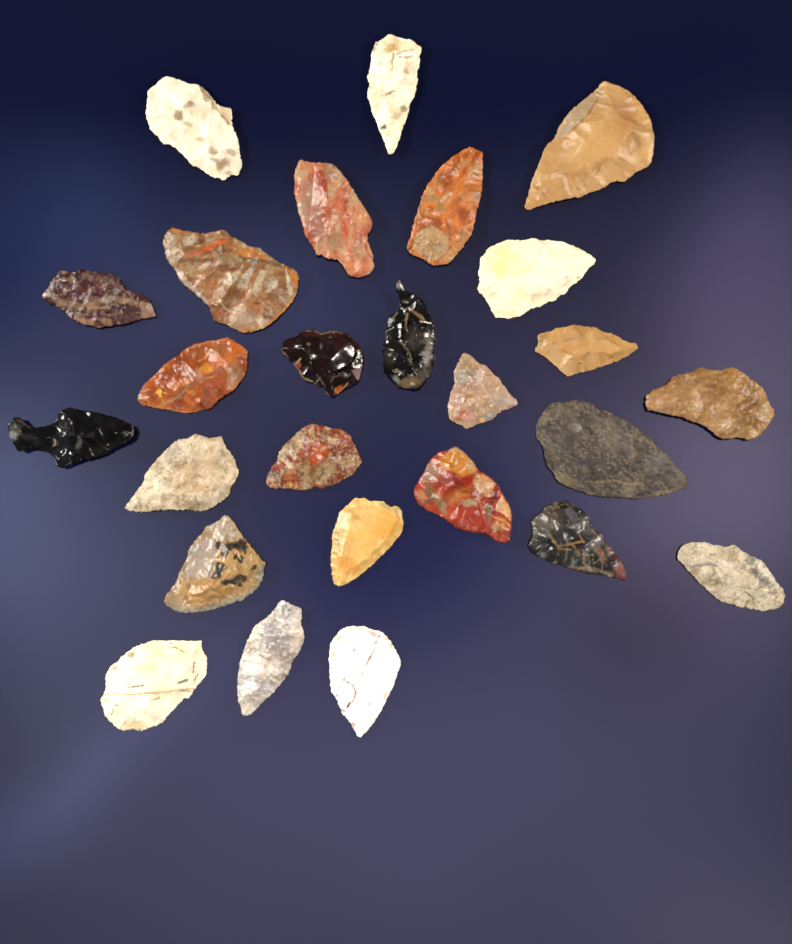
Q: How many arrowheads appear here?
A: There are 26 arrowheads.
